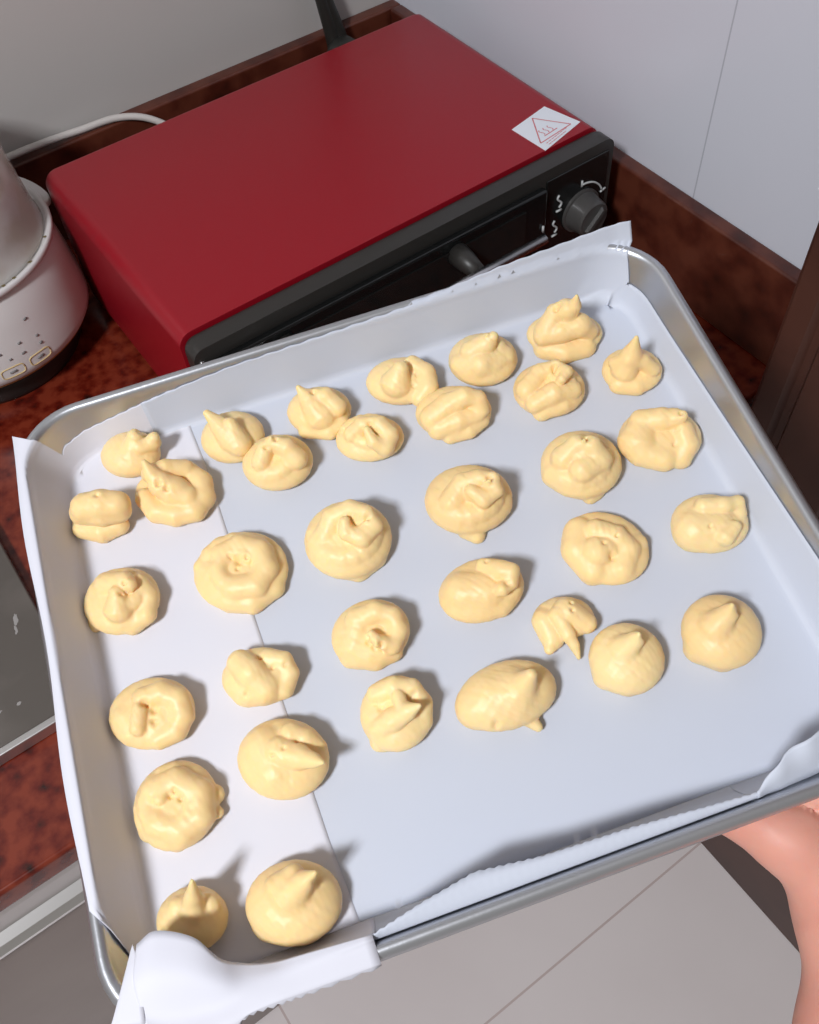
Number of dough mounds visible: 34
